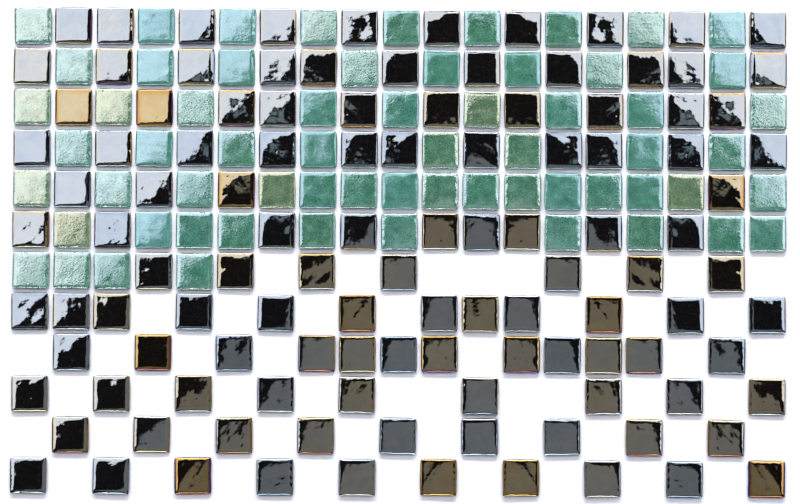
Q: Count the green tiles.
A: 63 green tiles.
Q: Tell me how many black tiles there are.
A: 114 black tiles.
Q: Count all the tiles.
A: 177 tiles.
